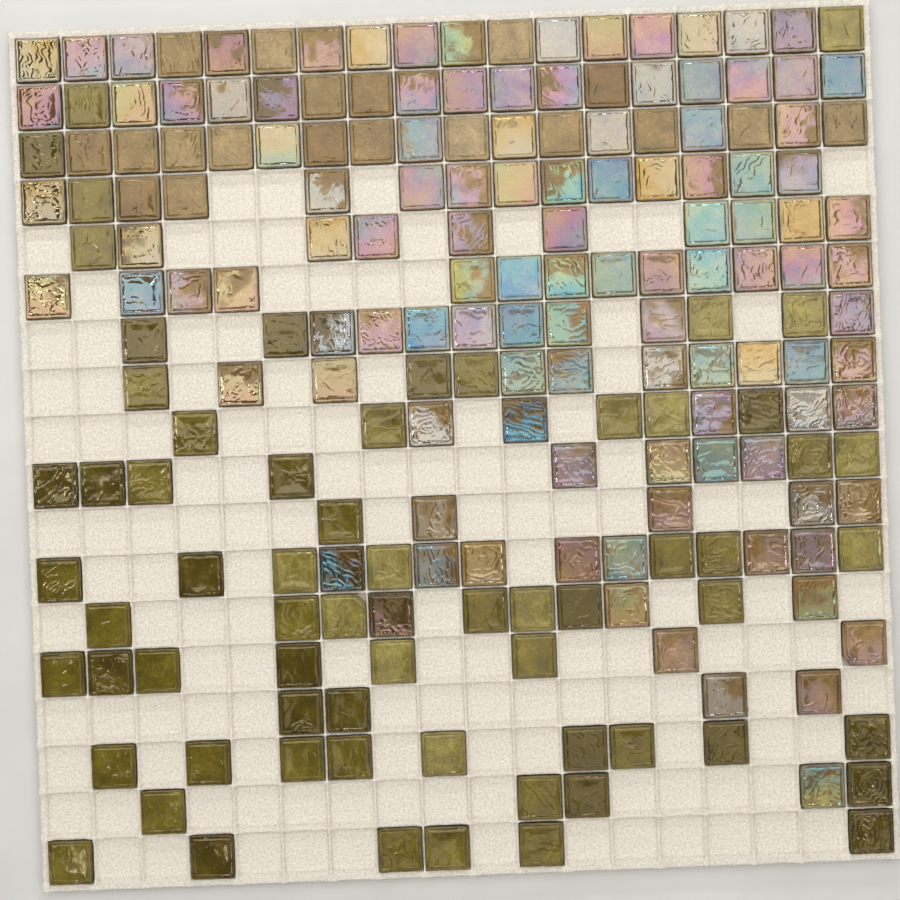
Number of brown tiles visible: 19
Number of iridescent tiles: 112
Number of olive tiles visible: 65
